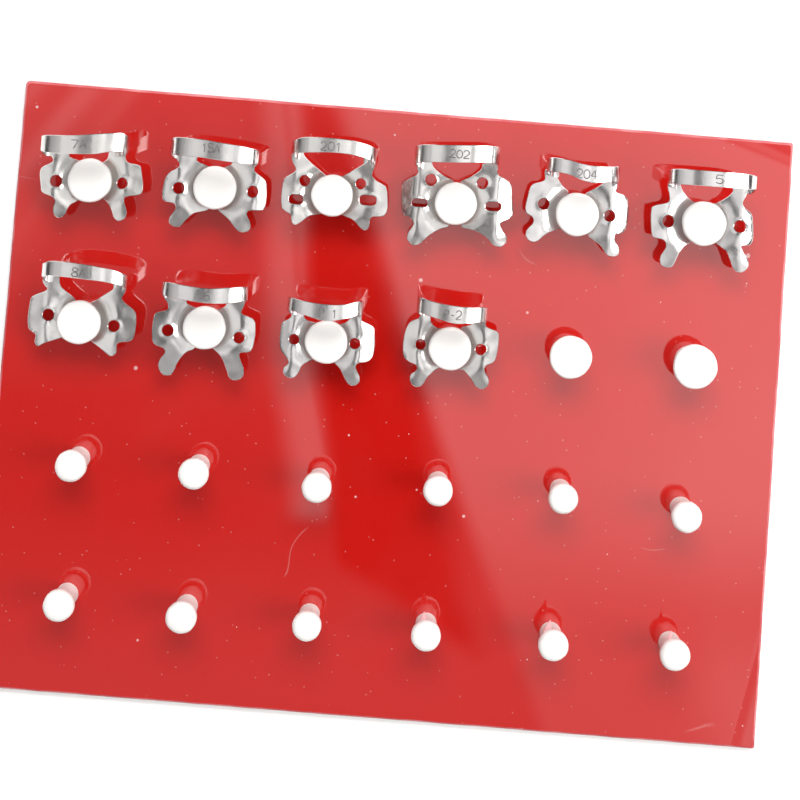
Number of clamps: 10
